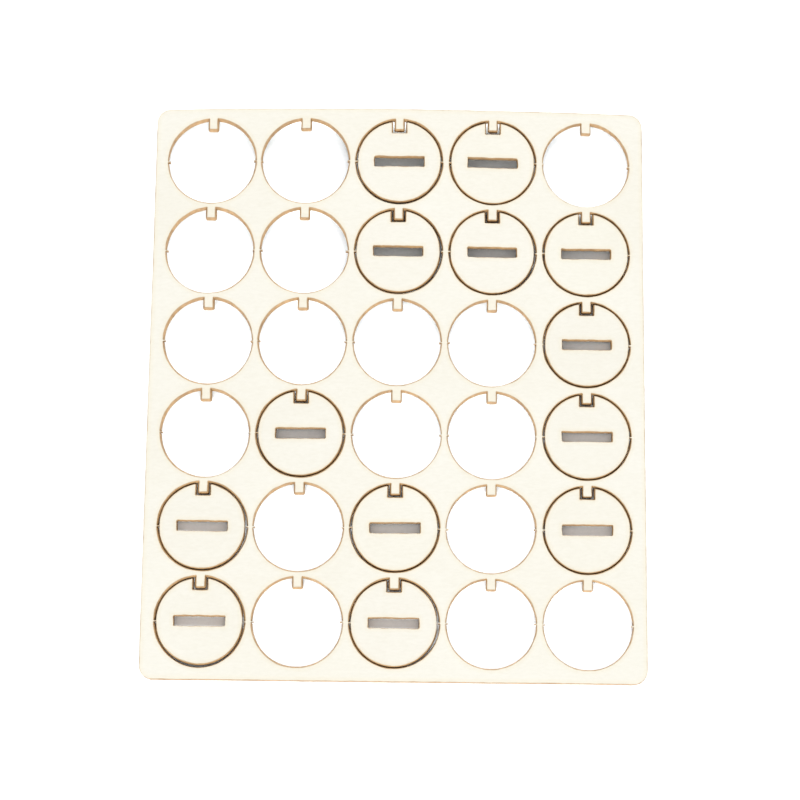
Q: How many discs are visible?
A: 13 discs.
